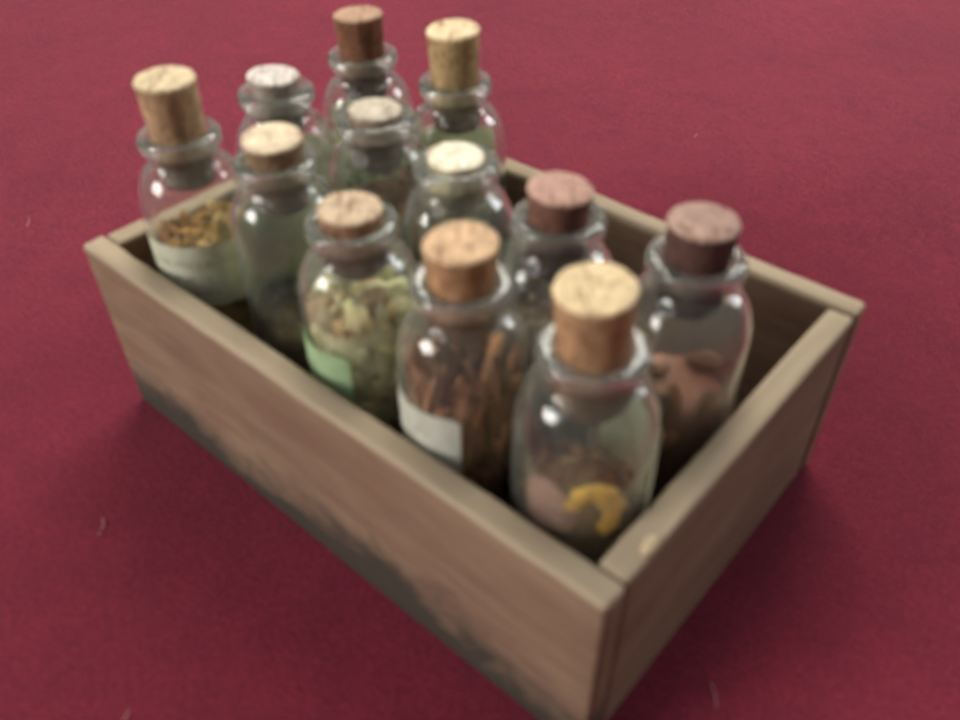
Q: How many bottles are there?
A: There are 12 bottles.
